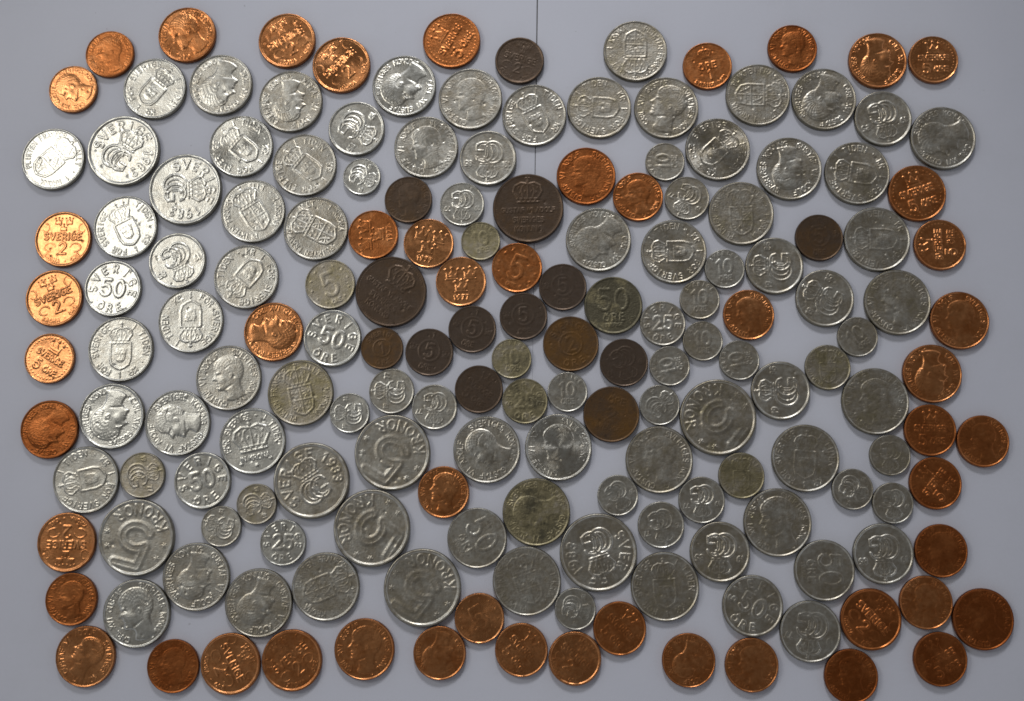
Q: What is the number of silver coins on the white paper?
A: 108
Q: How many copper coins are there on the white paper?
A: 50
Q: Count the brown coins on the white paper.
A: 14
